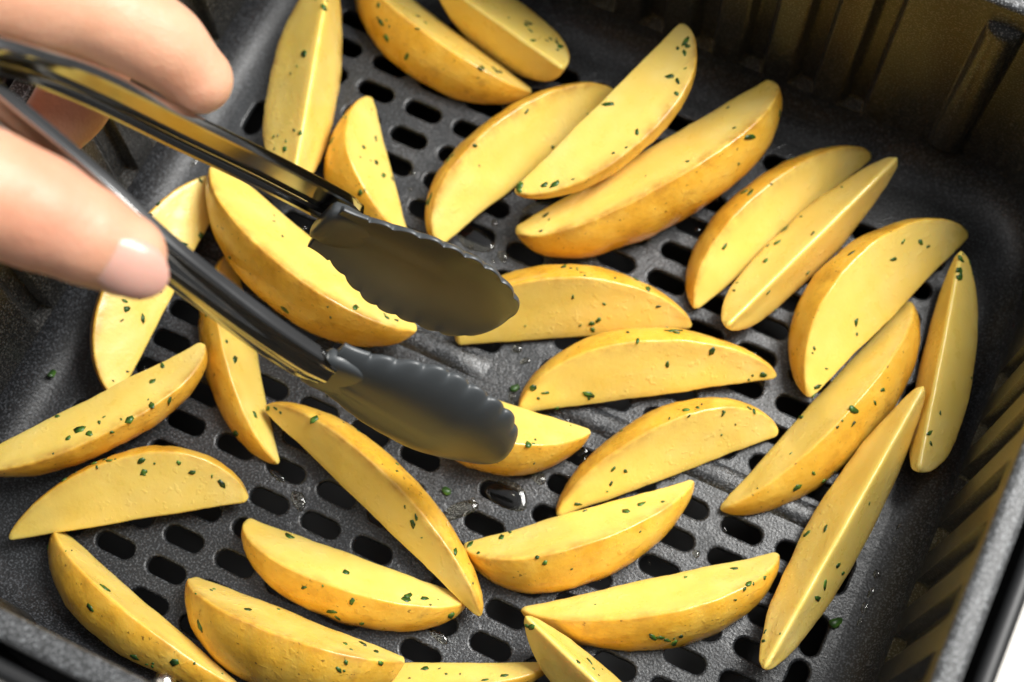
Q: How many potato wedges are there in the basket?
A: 30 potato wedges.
